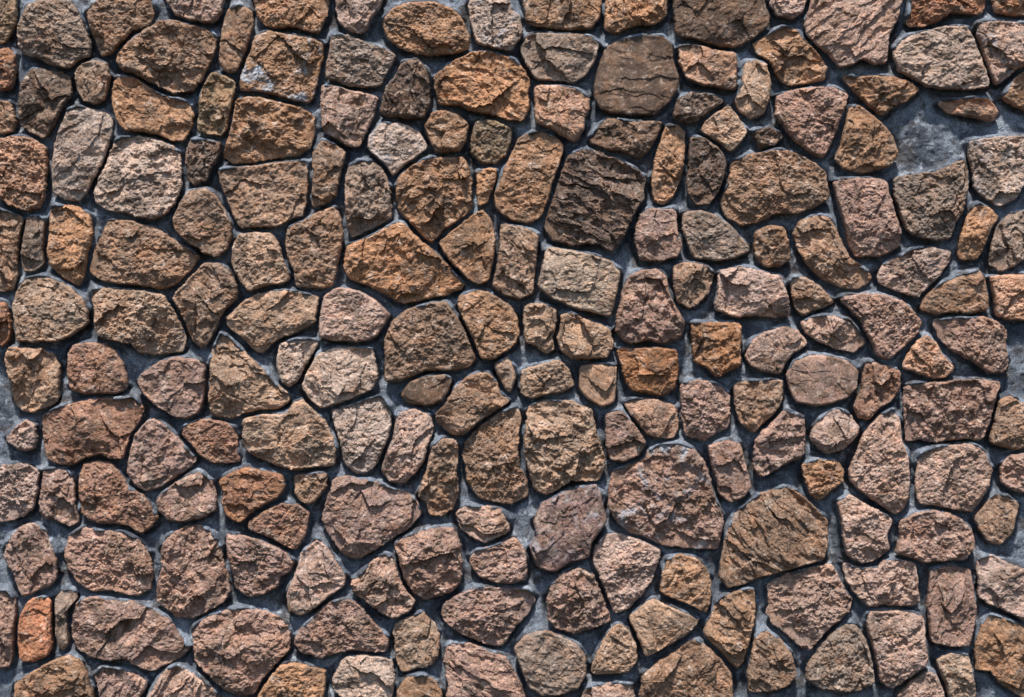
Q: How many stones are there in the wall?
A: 200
